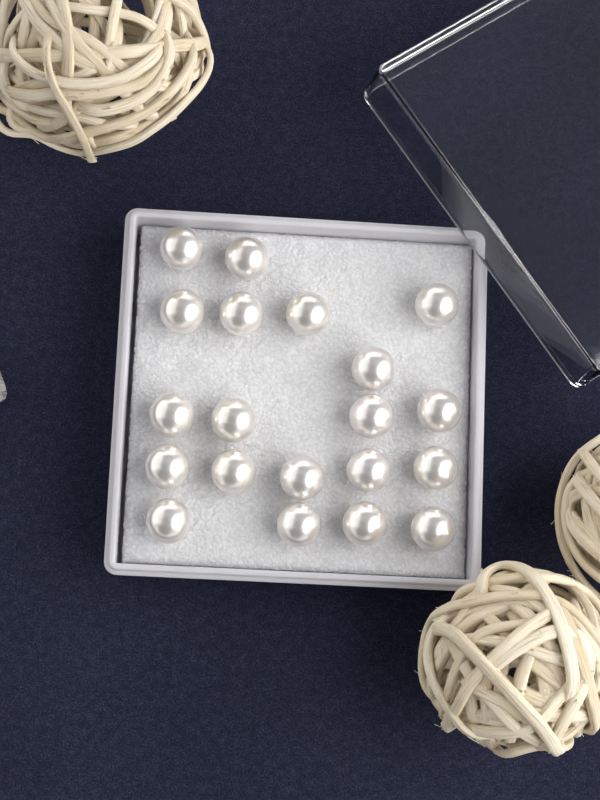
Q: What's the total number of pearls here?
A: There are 20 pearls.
